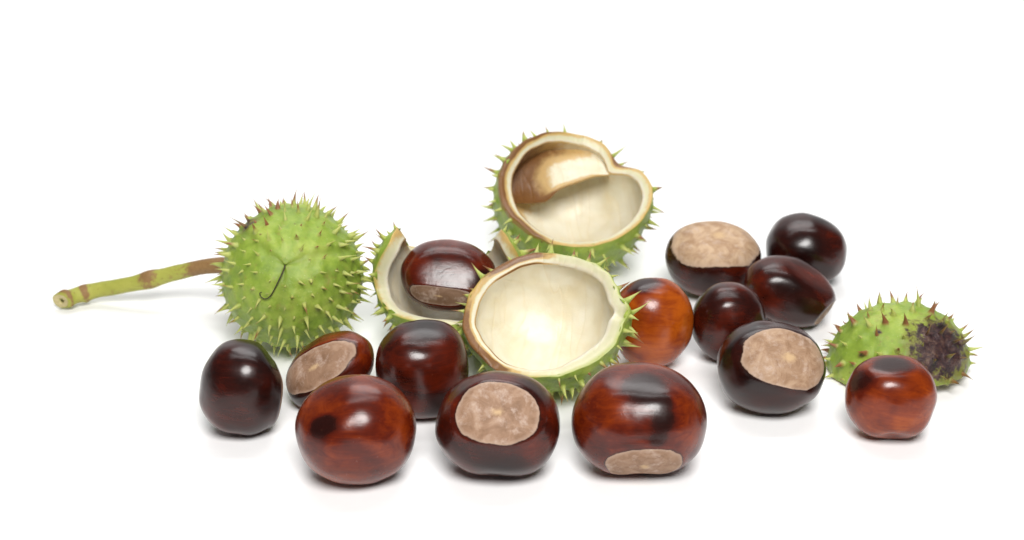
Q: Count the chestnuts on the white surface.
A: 14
